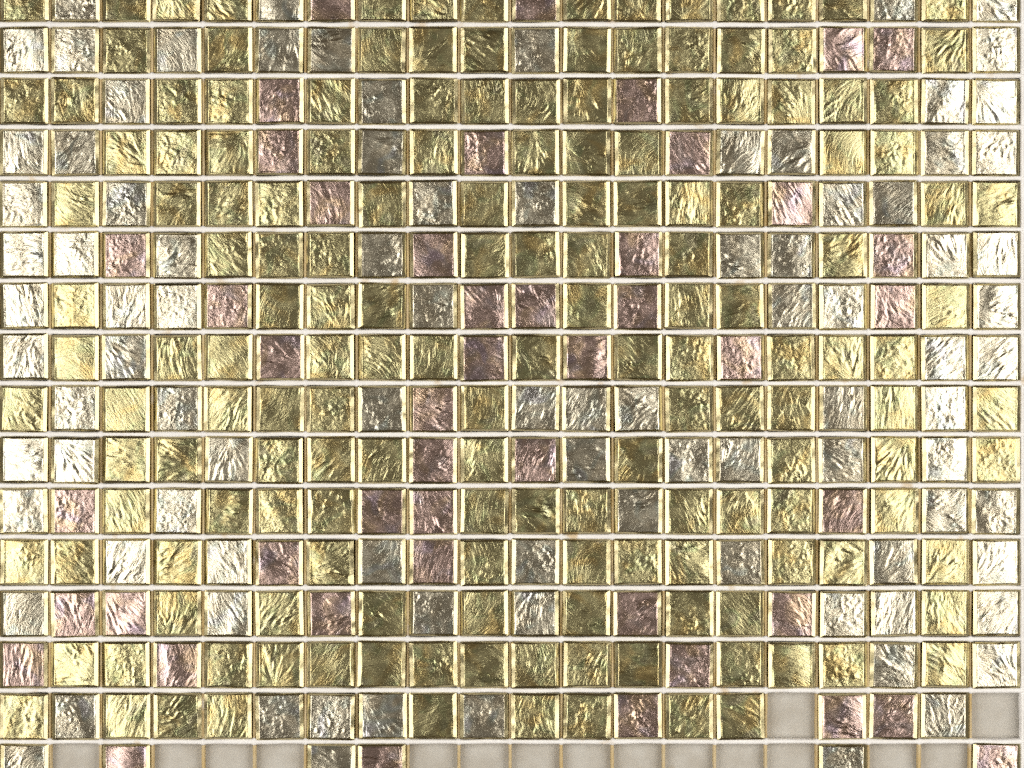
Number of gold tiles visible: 164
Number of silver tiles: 93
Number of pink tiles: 47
